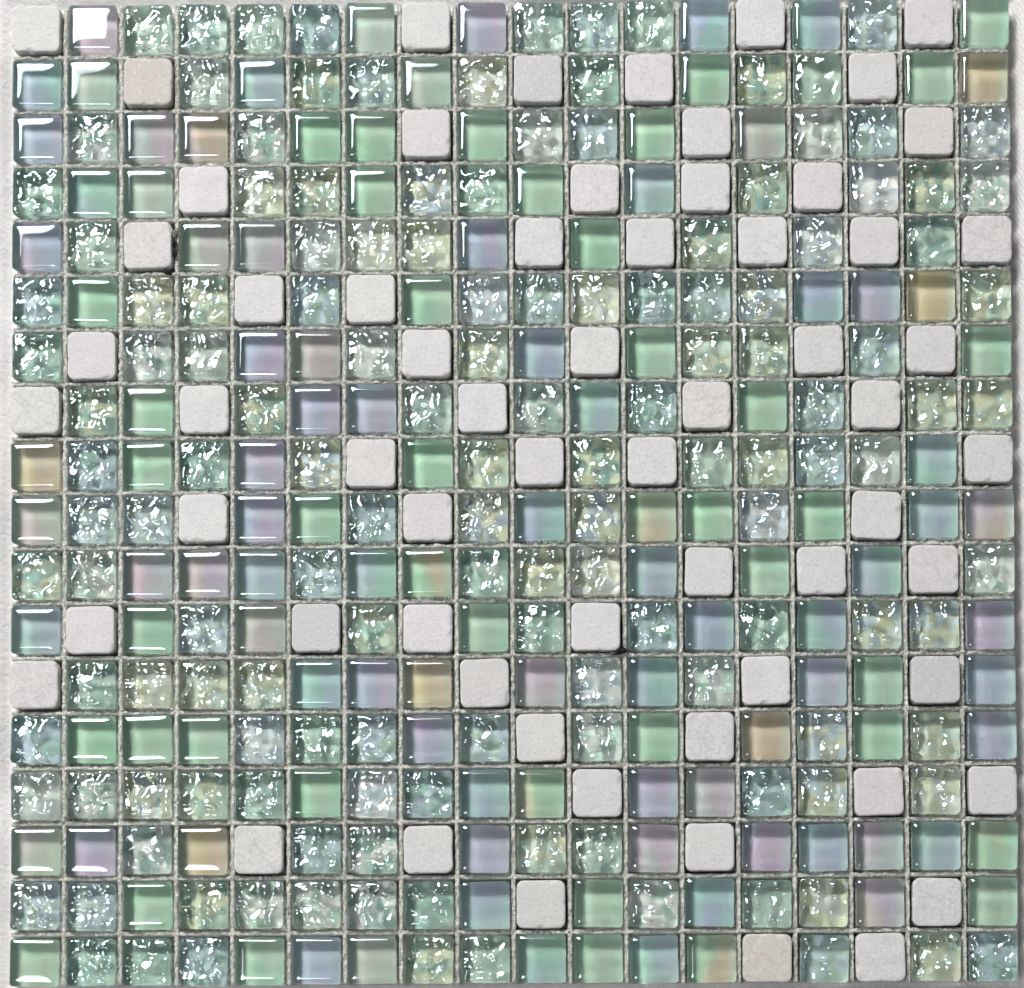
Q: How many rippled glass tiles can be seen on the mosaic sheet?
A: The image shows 141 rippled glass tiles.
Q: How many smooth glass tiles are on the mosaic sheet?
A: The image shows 120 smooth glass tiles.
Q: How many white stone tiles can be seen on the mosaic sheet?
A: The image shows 63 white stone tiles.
